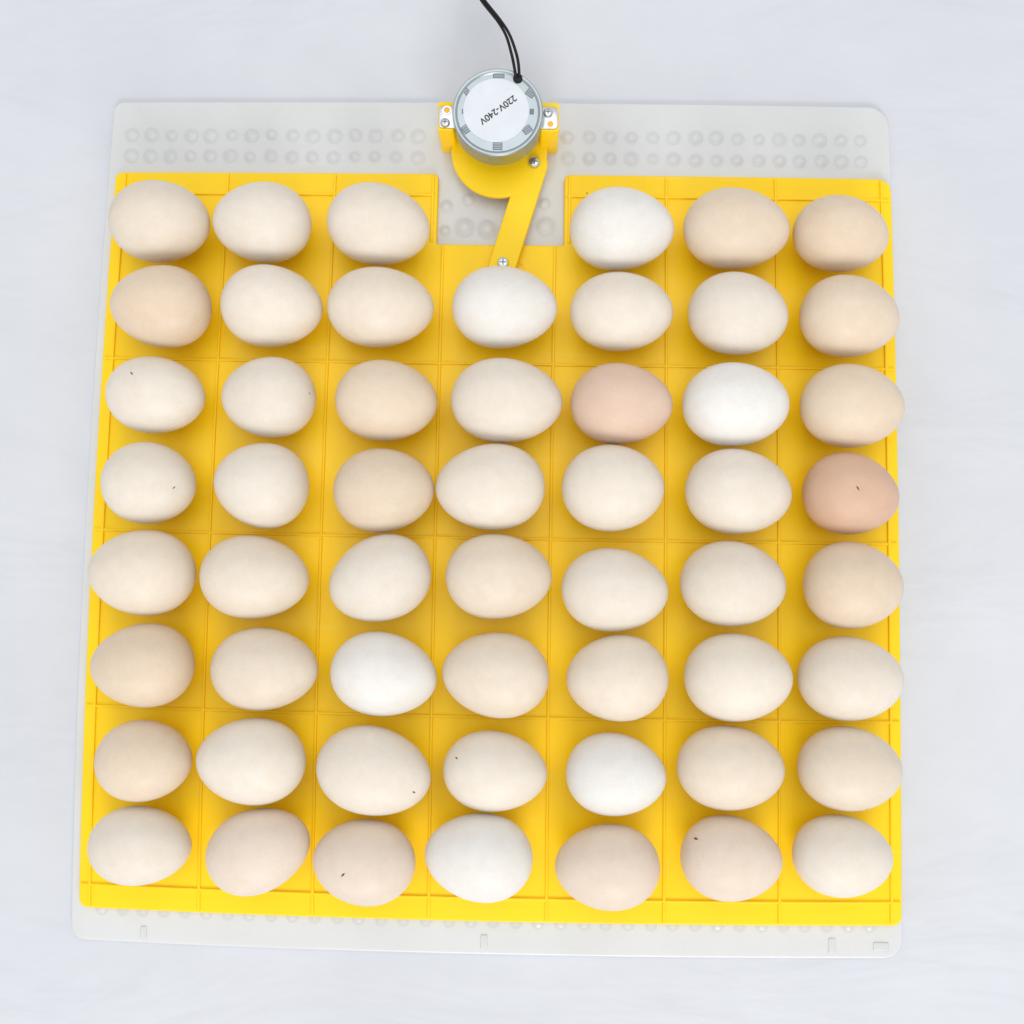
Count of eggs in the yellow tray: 55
